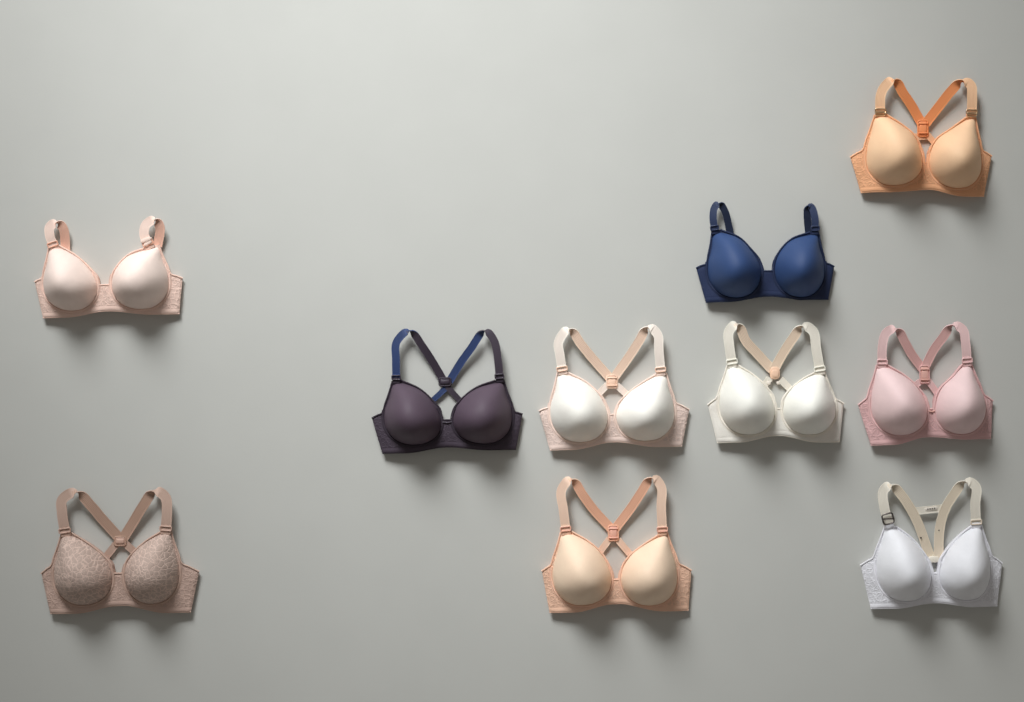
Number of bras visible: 10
